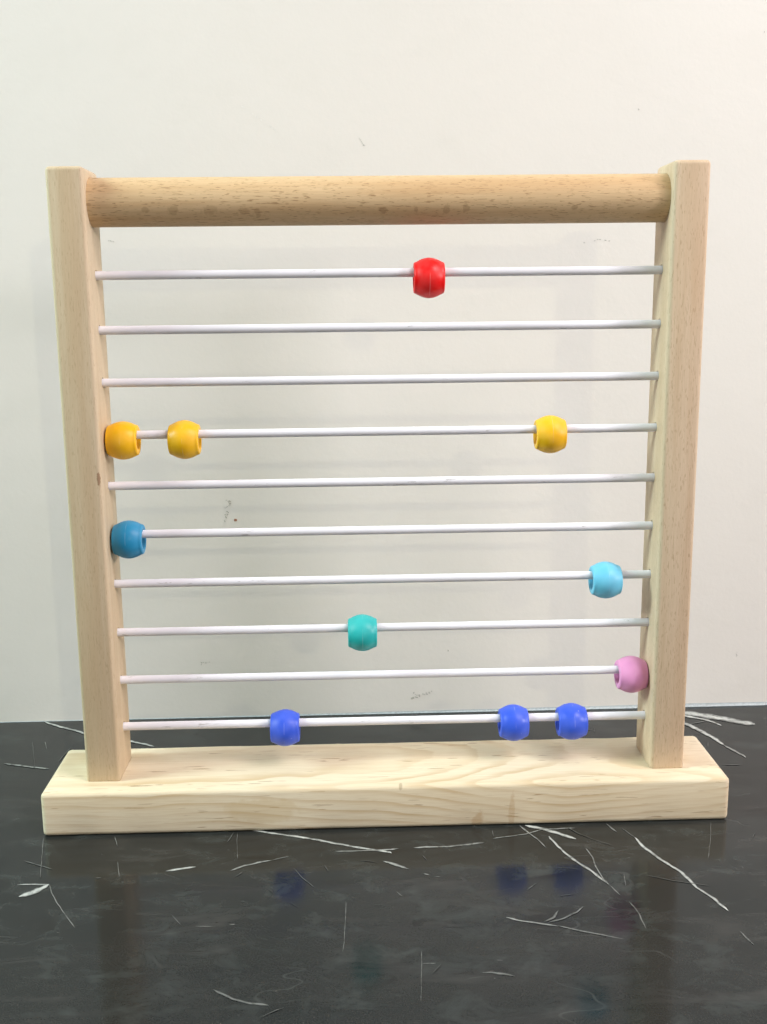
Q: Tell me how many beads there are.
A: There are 11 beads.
